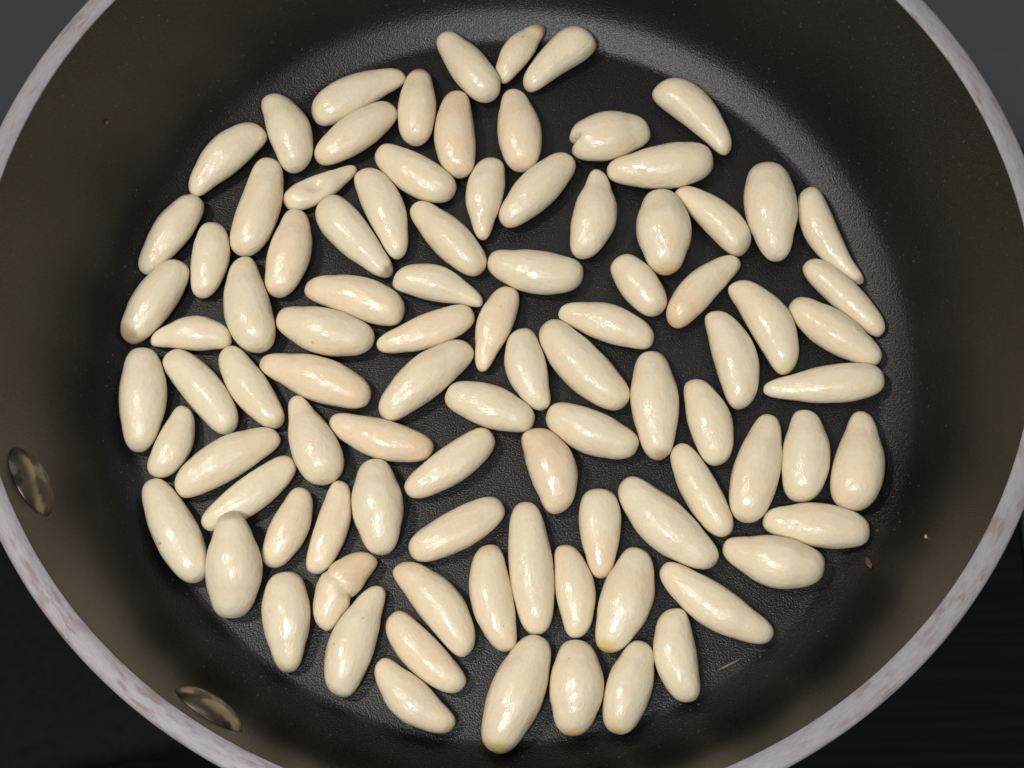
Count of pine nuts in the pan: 93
